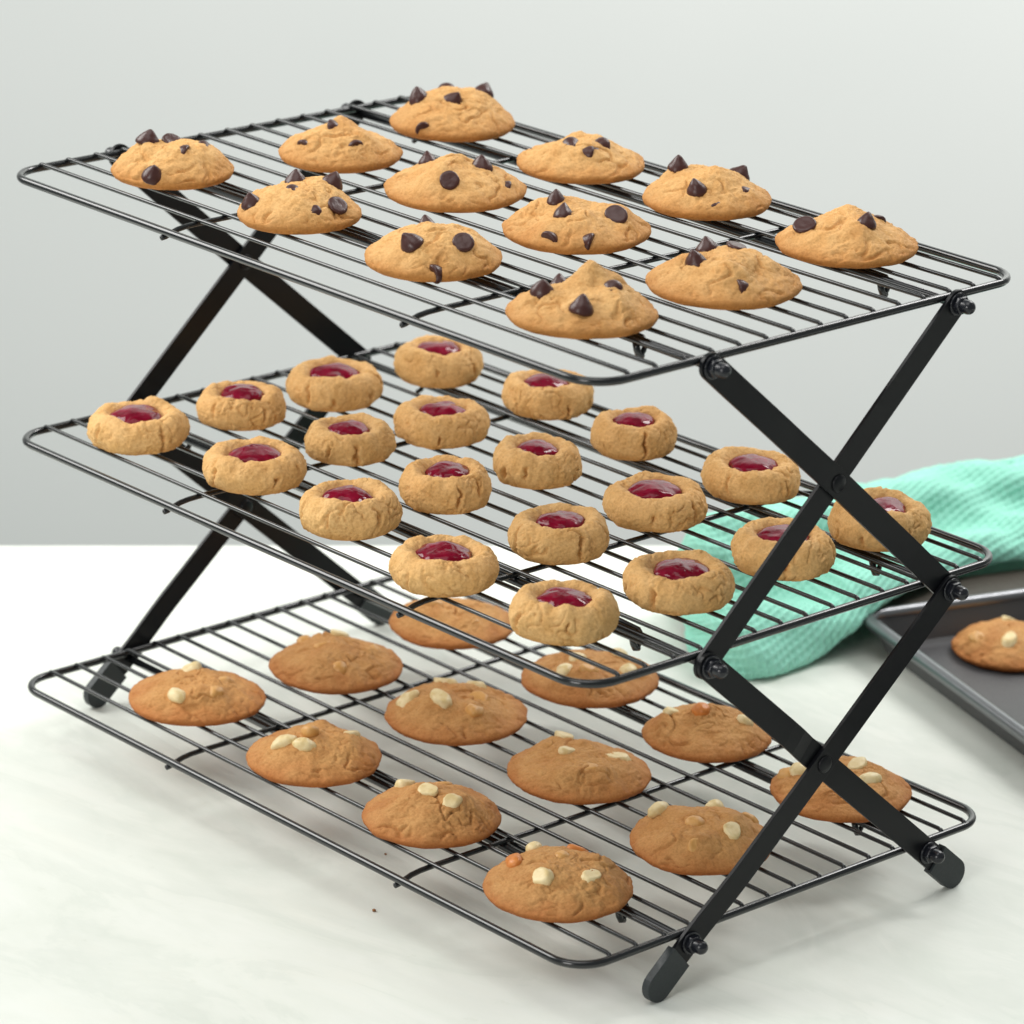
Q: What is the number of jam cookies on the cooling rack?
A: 20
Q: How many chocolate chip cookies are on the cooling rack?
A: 12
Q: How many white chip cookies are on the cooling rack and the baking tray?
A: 13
